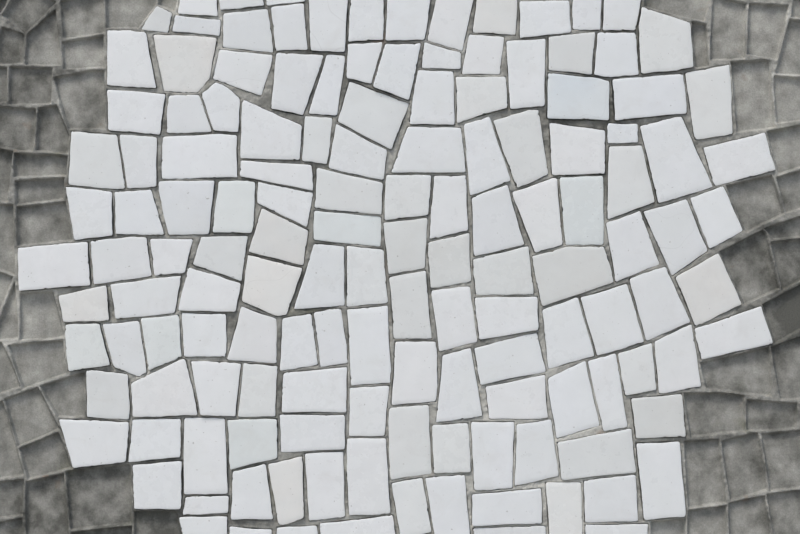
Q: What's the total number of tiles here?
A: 141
